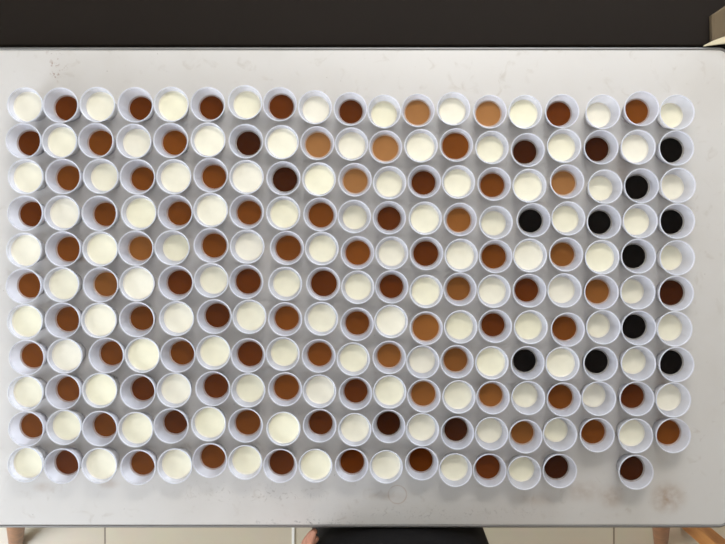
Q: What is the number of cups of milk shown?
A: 103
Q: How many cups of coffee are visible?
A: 104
